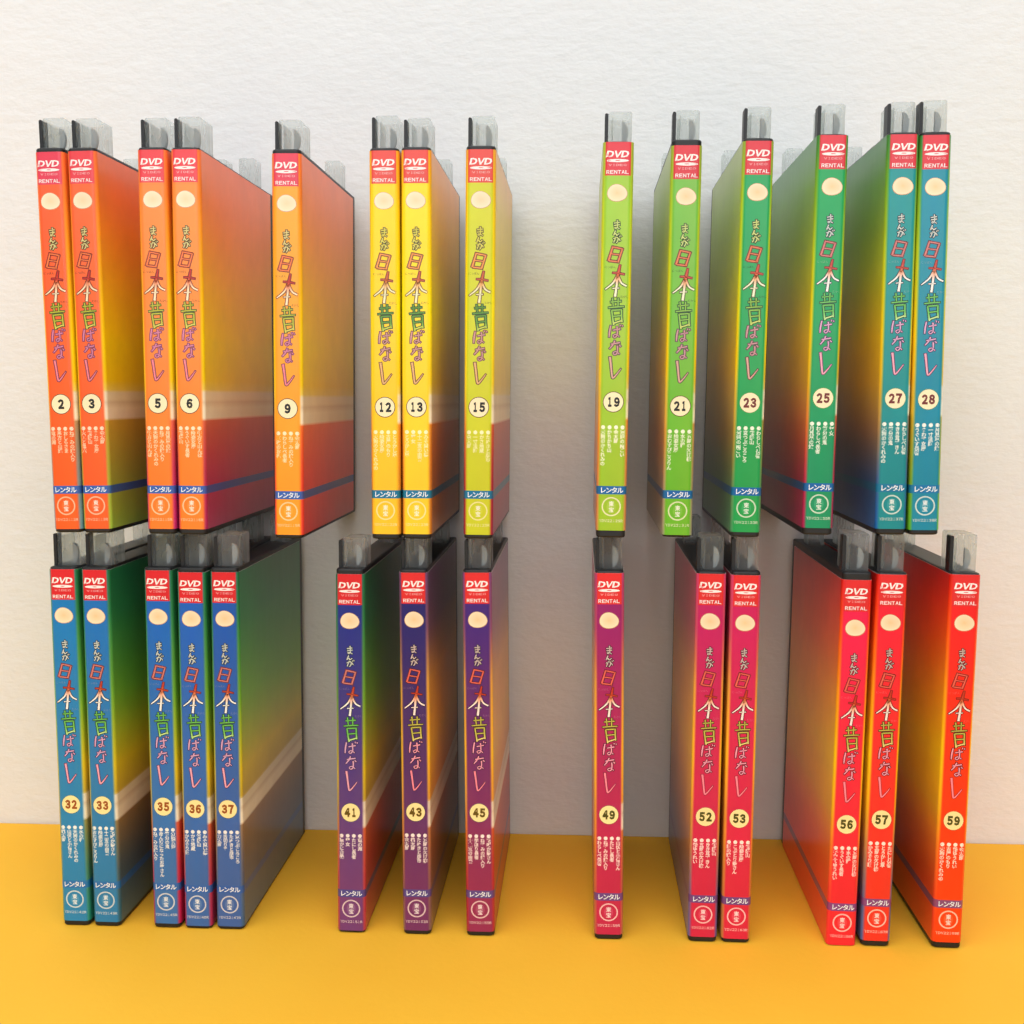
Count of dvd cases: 28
